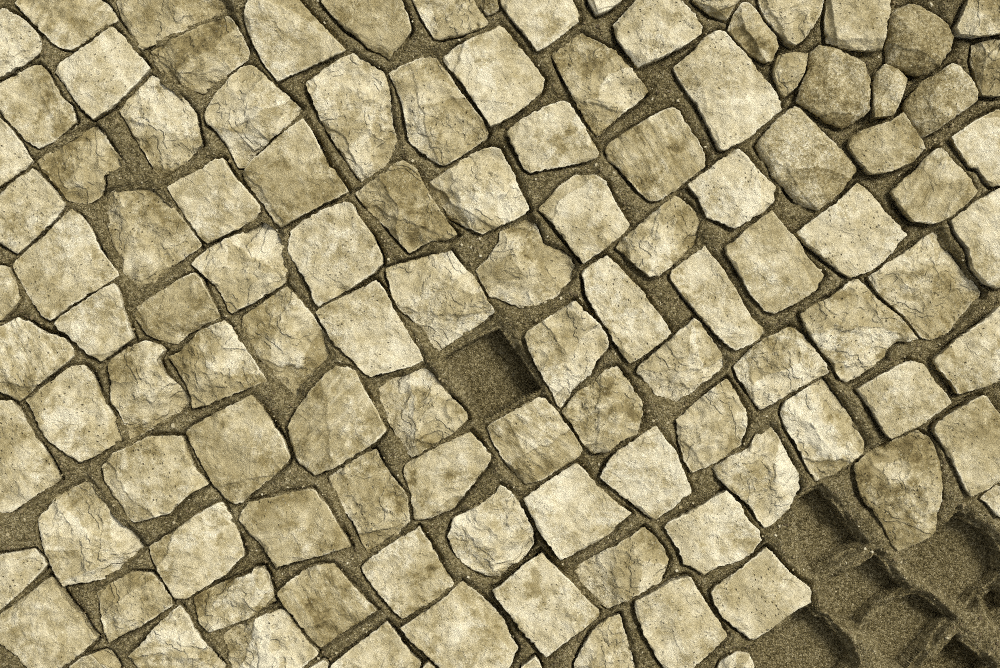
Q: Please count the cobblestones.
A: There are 116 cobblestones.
